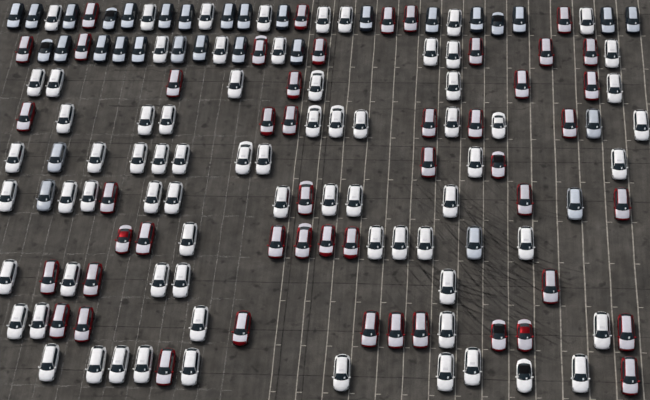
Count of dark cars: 25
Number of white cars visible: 72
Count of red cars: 48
